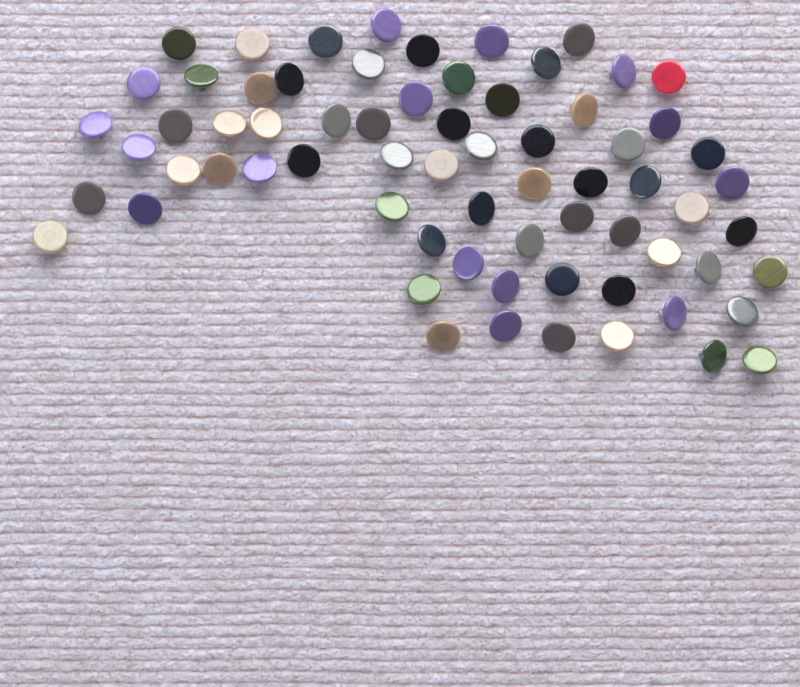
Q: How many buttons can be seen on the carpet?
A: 69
